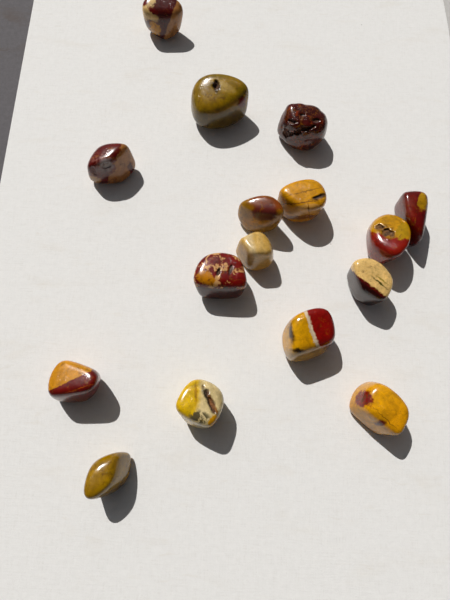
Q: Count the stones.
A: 16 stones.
